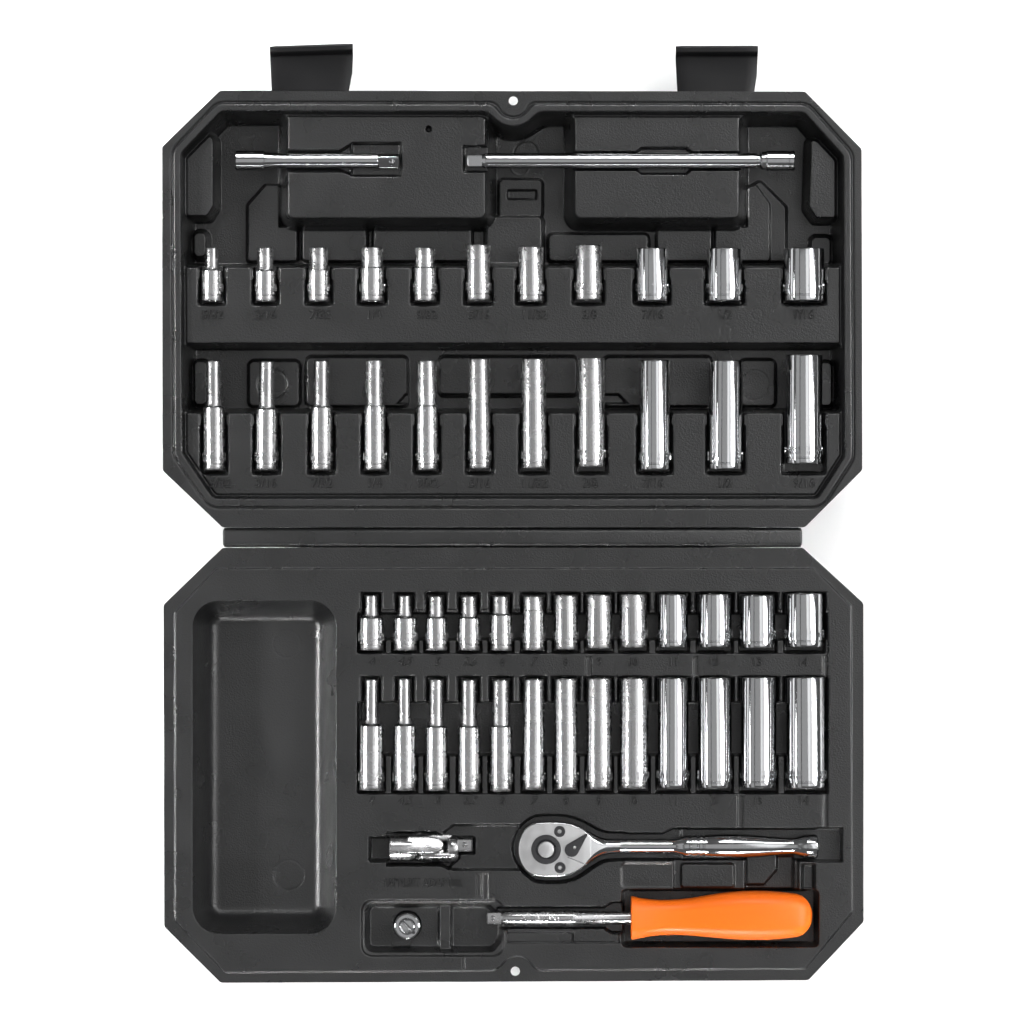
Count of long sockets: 24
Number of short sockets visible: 24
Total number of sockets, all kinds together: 48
